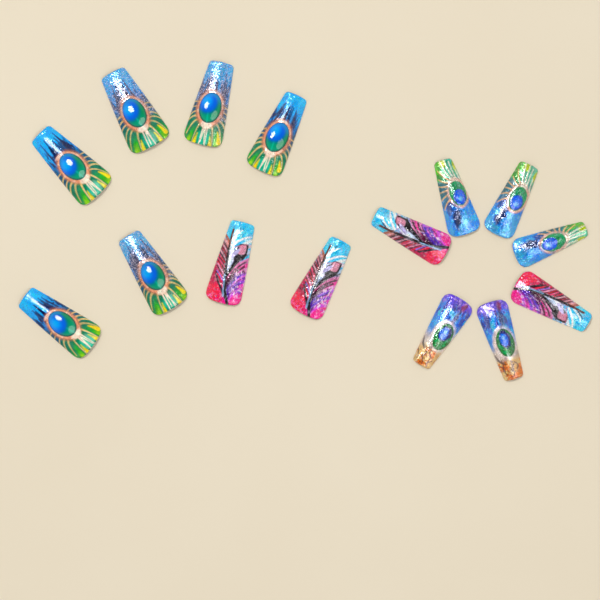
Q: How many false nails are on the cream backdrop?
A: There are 15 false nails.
